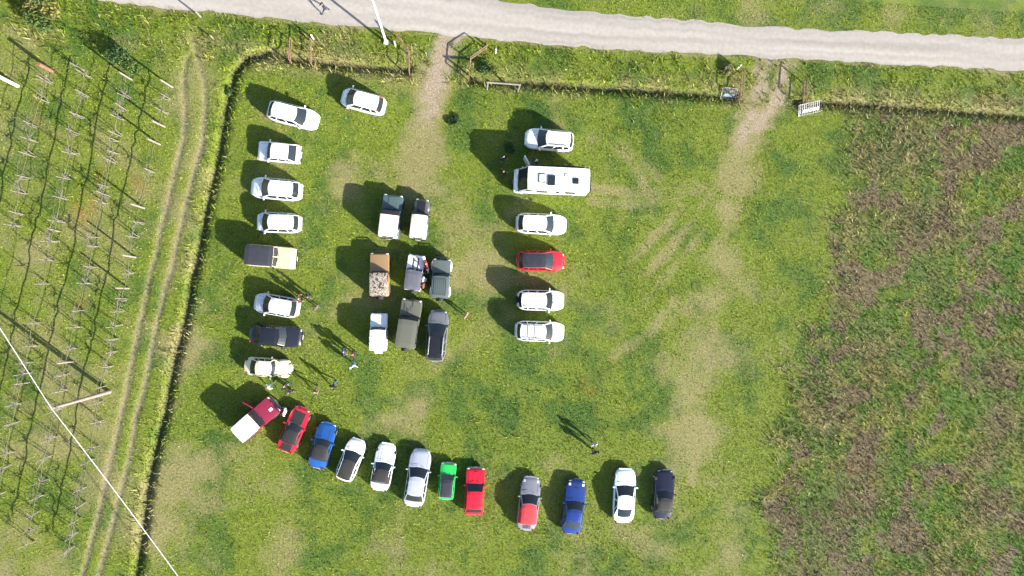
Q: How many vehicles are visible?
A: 35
